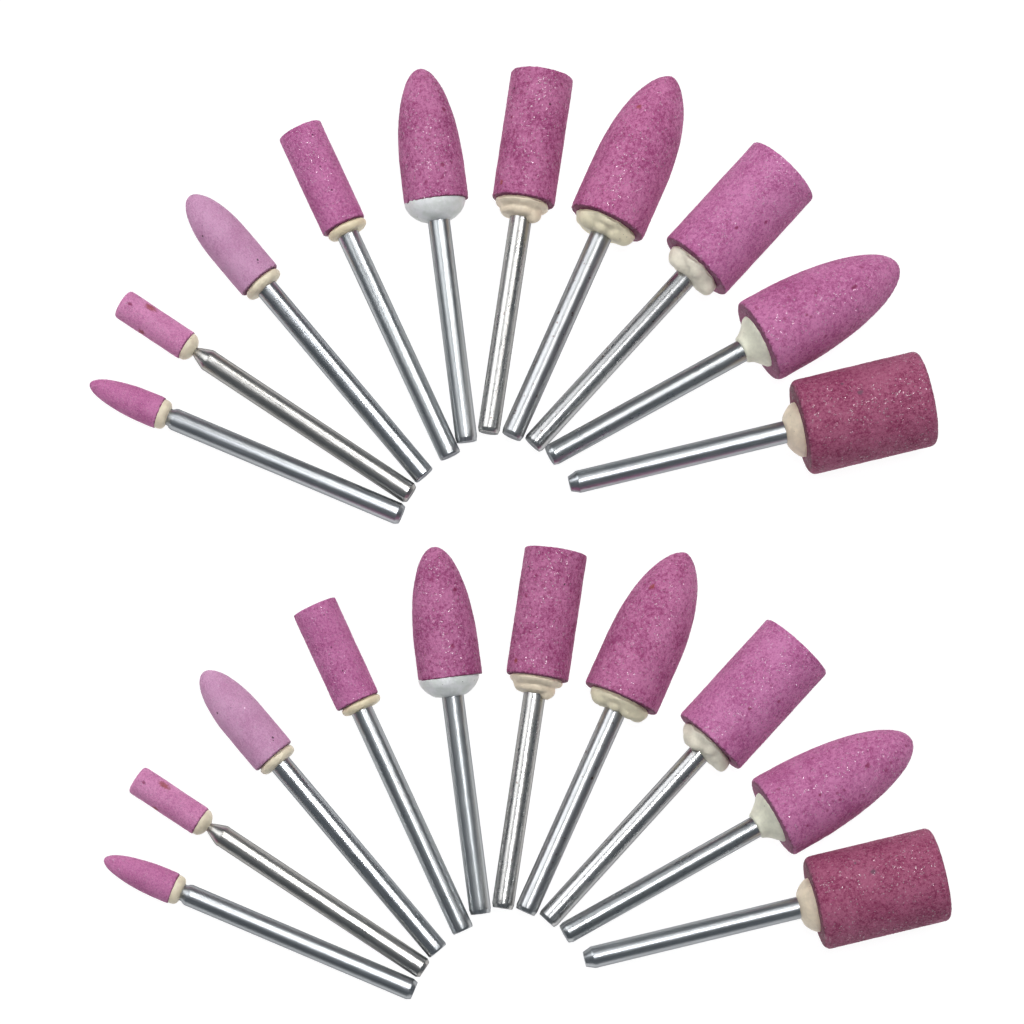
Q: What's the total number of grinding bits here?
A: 20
